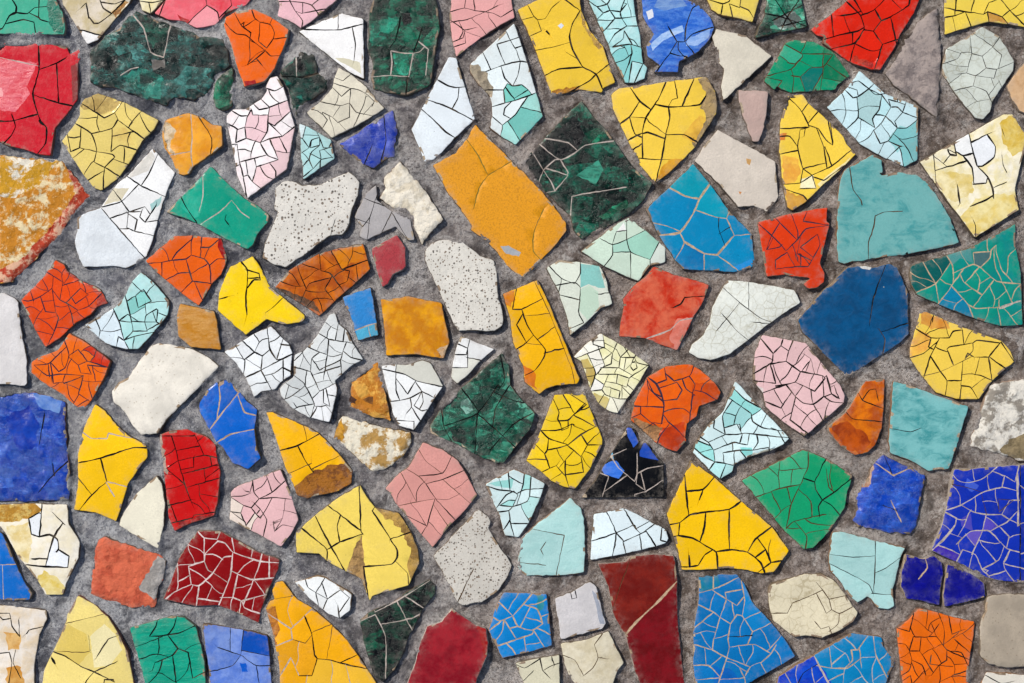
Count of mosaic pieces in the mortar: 130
